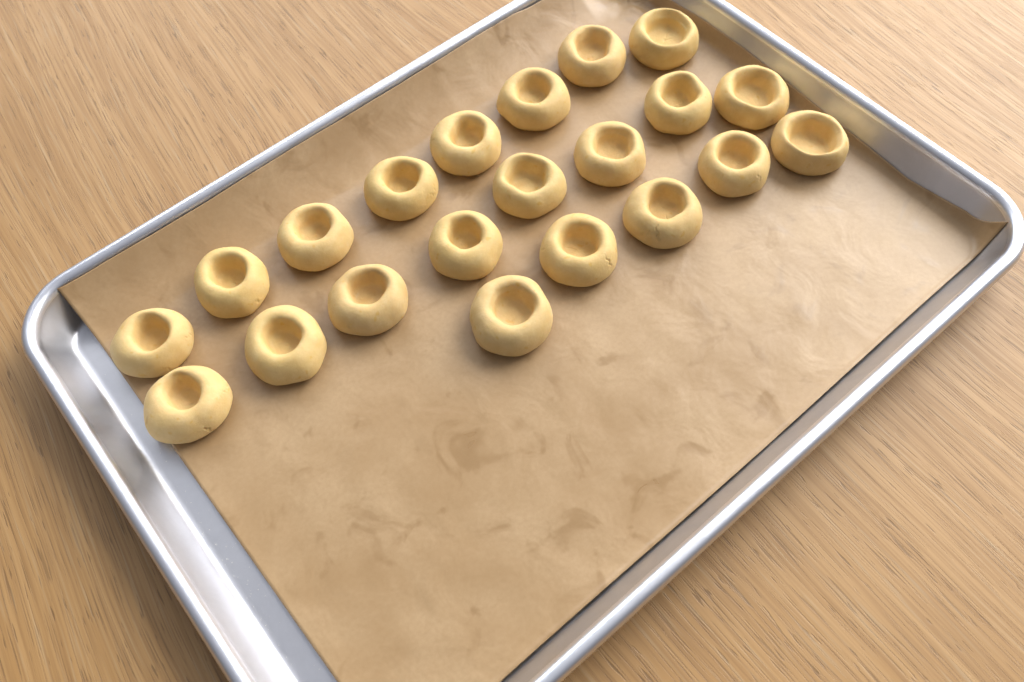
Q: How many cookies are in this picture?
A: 21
